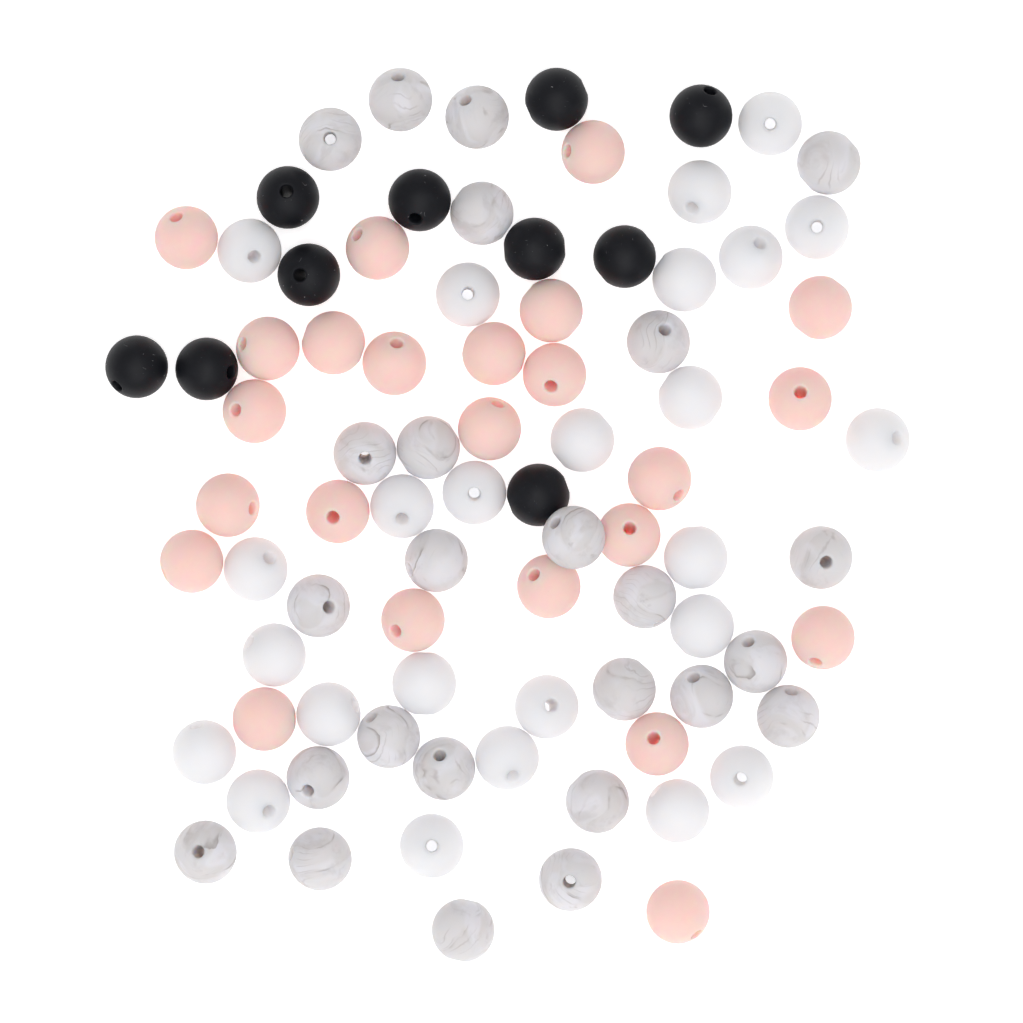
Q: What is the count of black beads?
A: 10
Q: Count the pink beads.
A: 24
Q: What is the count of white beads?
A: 25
